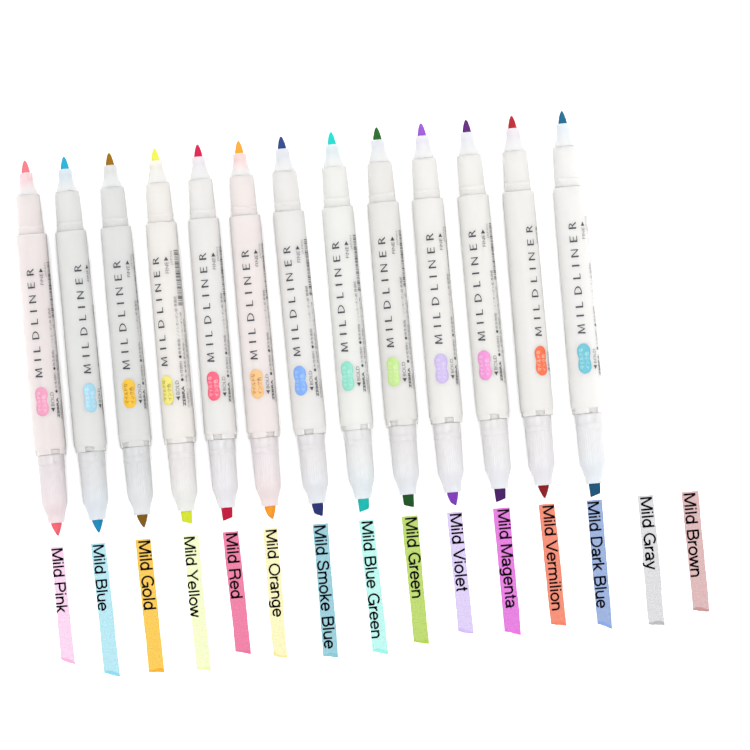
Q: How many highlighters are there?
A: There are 13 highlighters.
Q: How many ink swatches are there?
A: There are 15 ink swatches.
